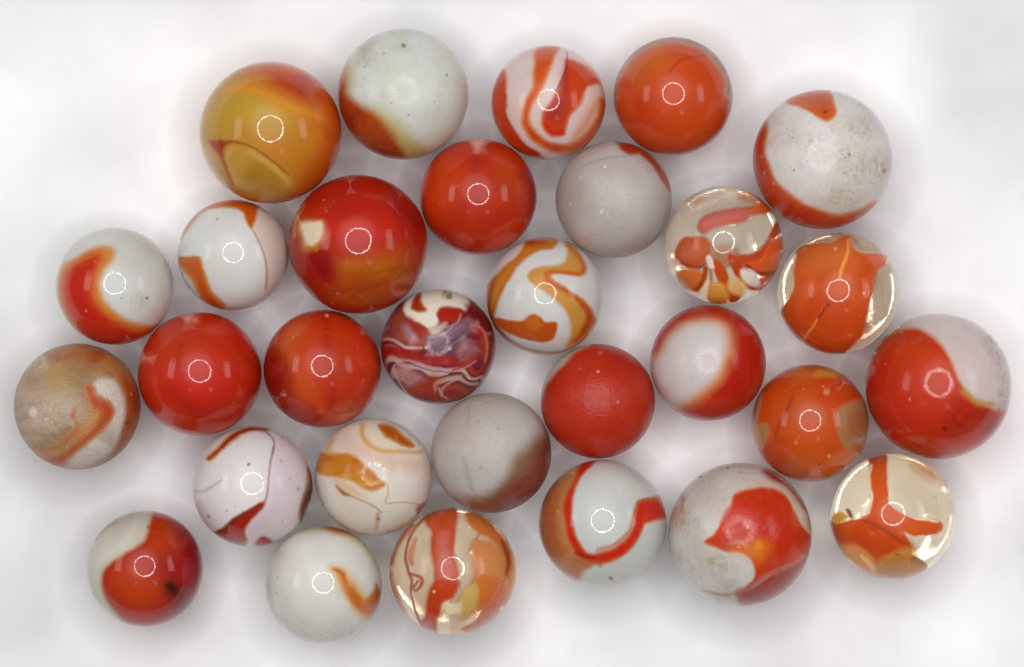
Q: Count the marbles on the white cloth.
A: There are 30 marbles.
